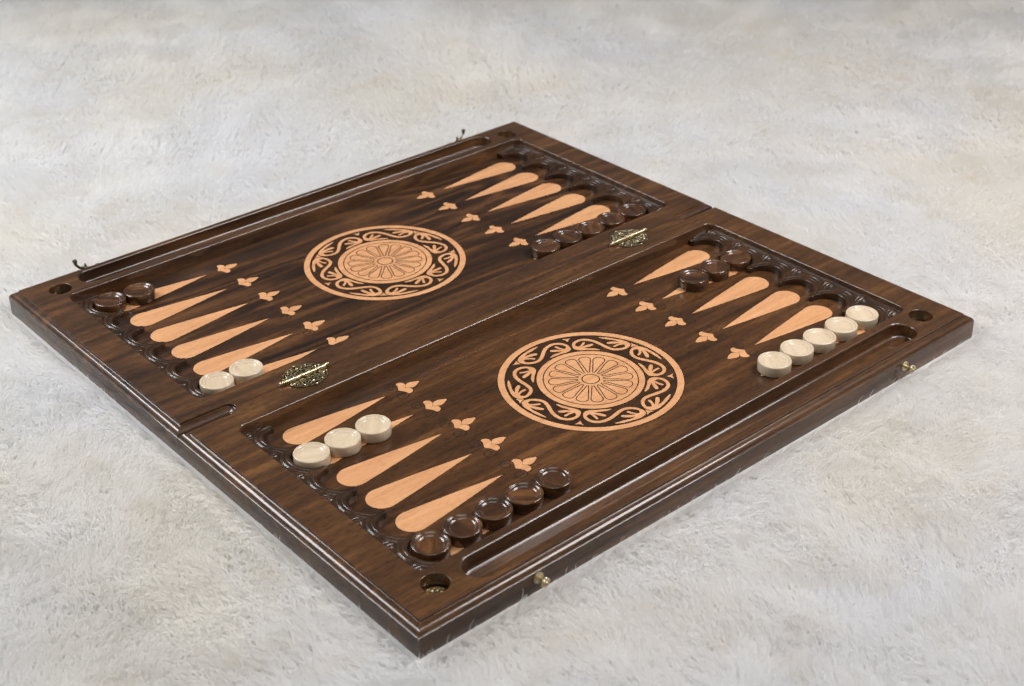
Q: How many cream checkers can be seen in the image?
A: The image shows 10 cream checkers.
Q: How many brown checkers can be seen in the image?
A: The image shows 15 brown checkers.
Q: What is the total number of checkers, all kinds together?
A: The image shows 25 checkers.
